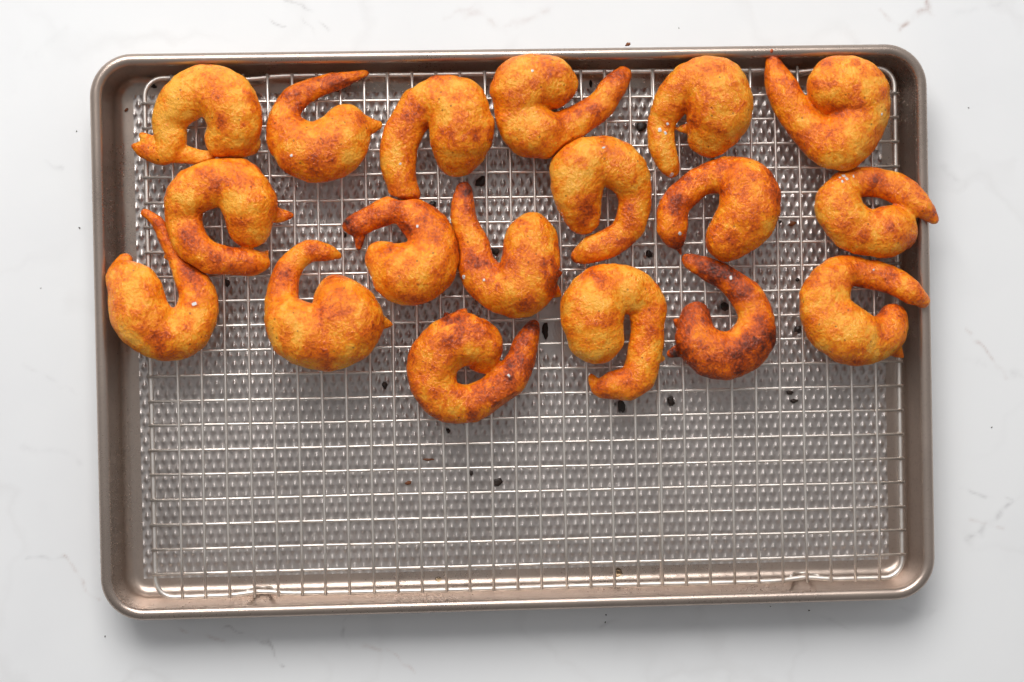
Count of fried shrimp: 18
